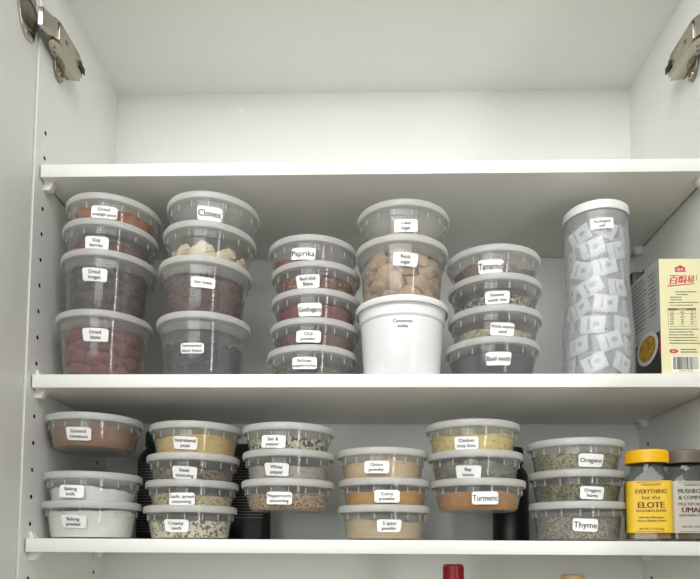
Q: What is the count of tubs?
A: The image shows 39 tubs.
